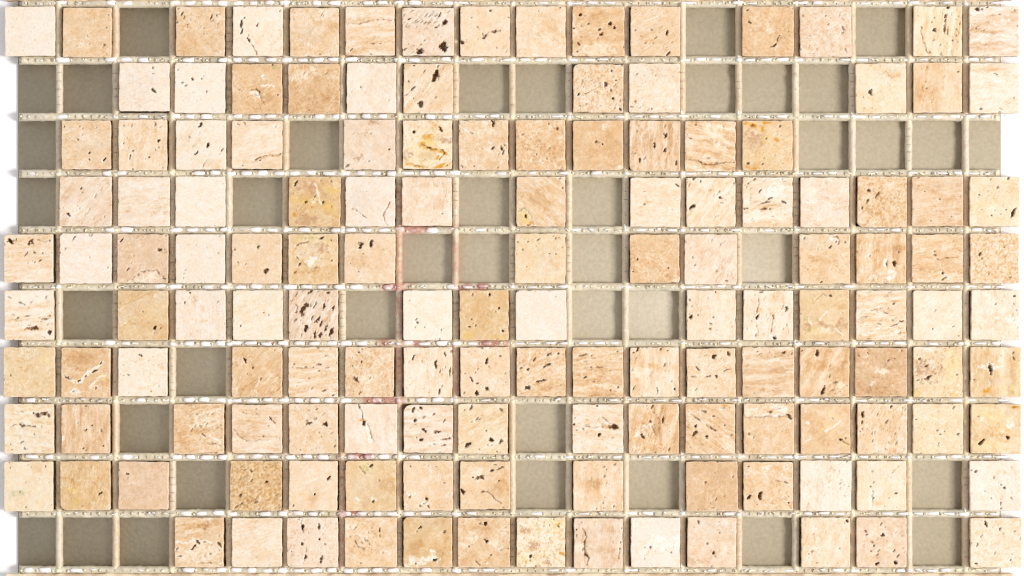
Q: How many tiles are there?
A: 140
